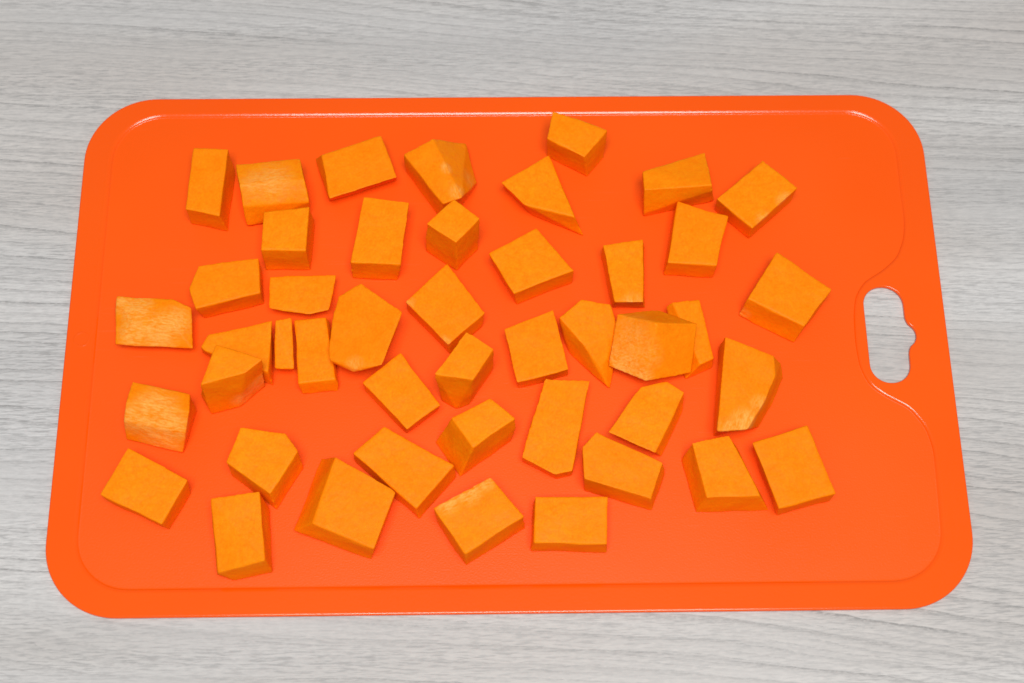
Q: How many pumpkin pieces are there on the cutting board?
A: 45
